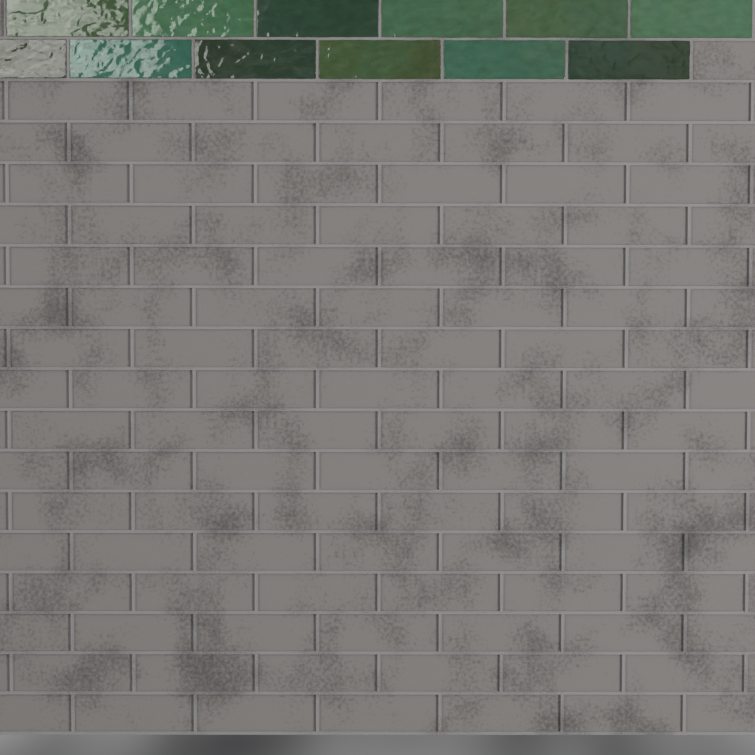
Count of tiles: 12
